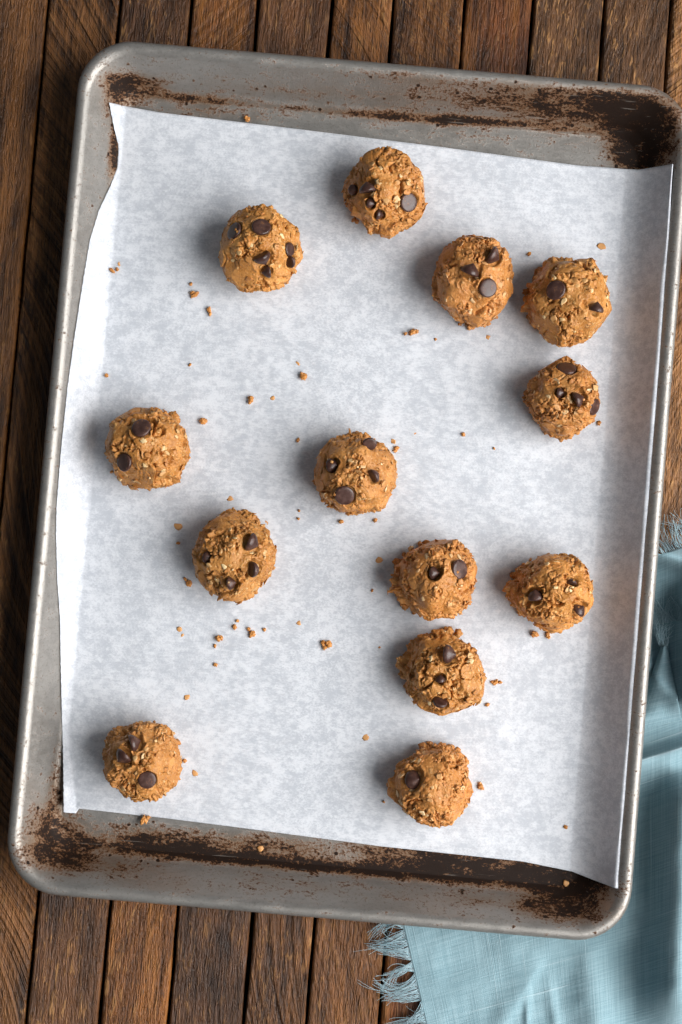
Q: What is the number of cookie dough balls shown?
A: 13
